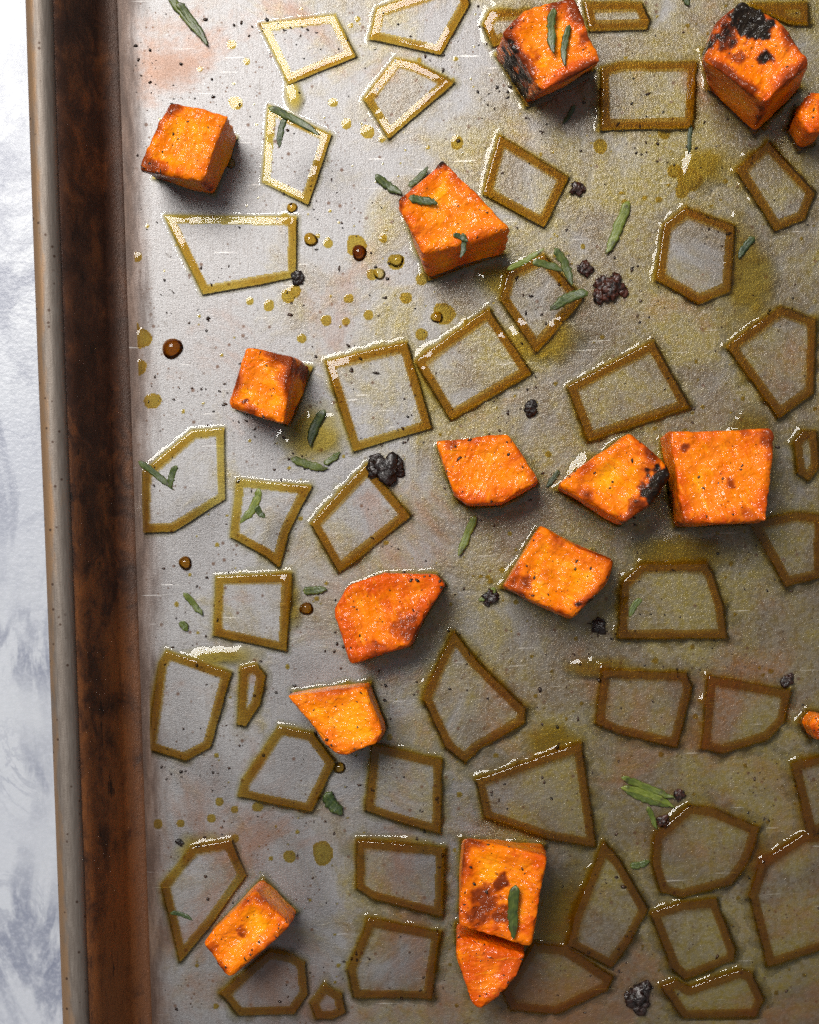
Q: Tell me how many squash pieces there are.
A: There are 16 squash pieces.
